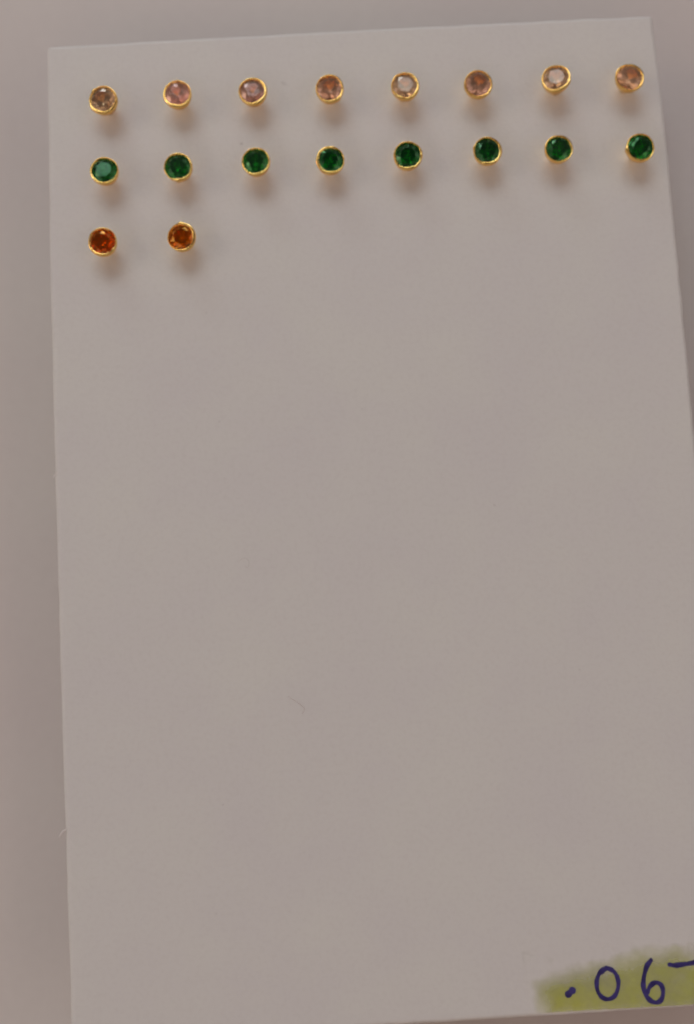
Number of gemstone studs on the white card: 18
